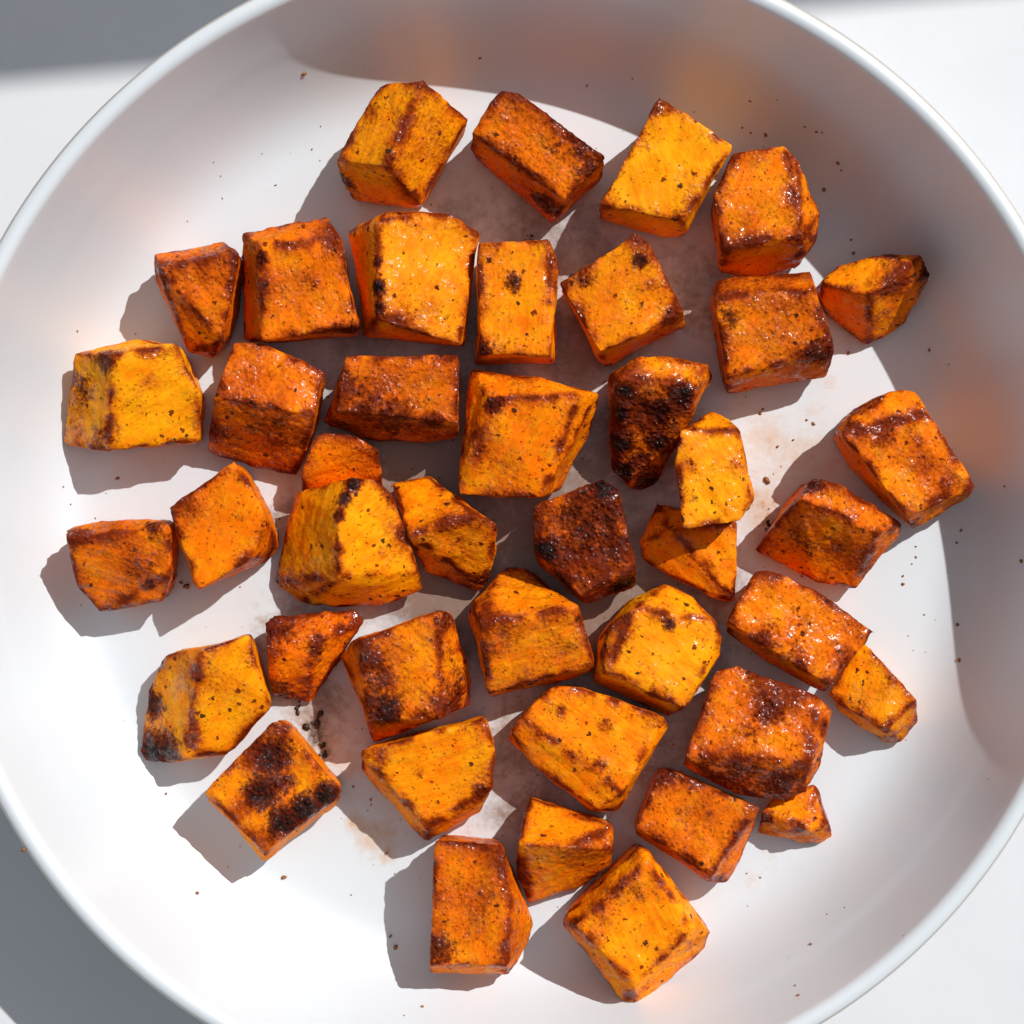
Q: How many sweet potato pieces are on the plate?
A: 42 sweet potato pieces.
